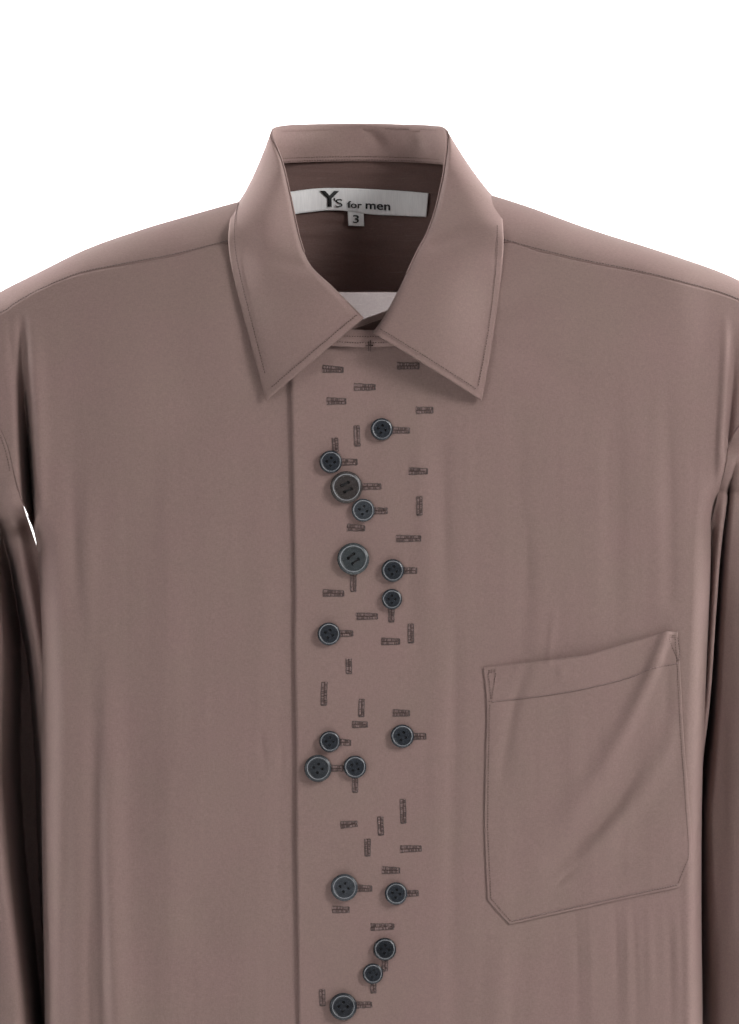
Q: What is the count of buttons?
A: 17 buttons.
